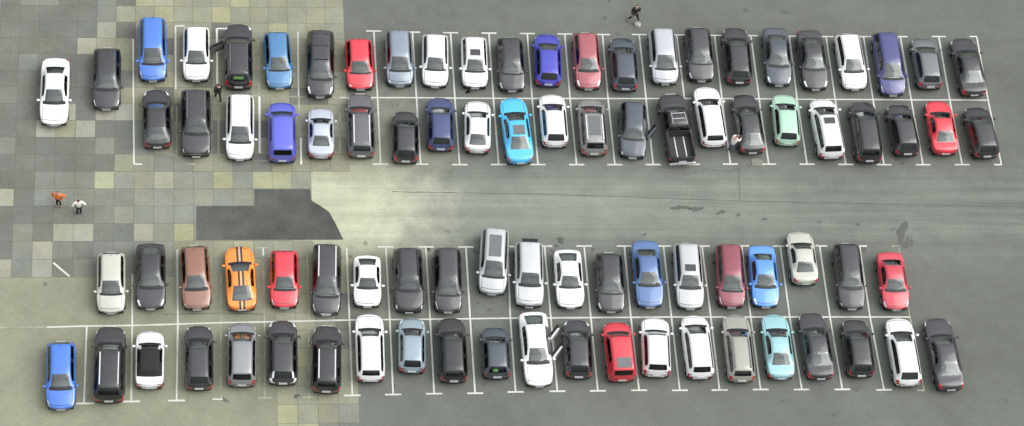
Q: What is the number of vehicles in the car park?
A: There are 88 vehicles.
